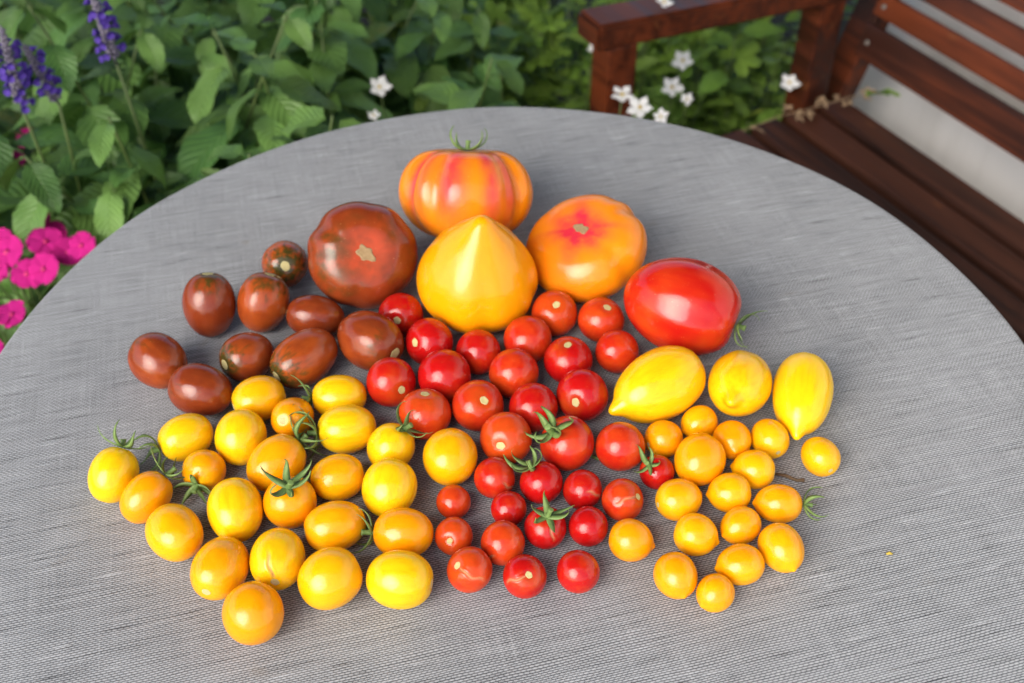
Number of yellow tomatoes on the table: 45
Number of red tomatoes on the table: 33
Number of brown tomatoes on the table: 10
